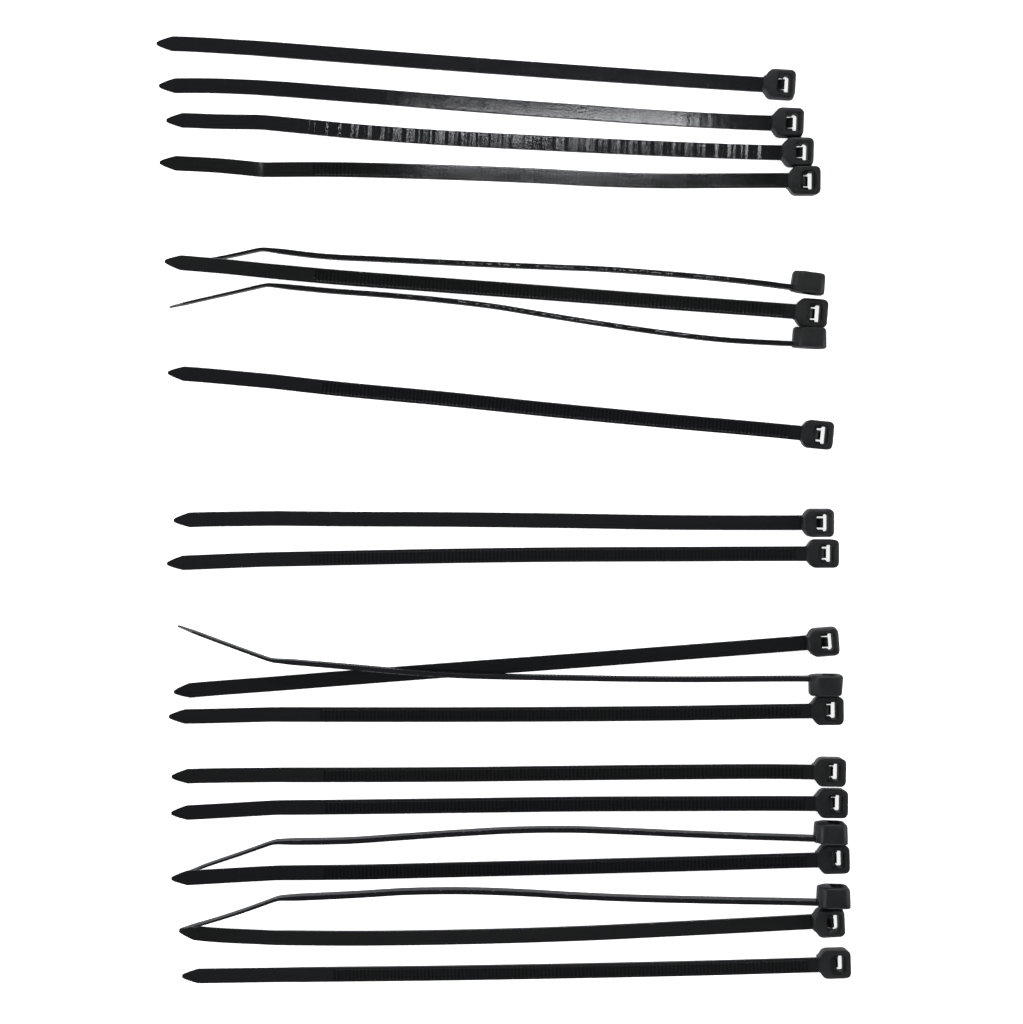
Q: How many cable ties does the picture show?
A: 20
